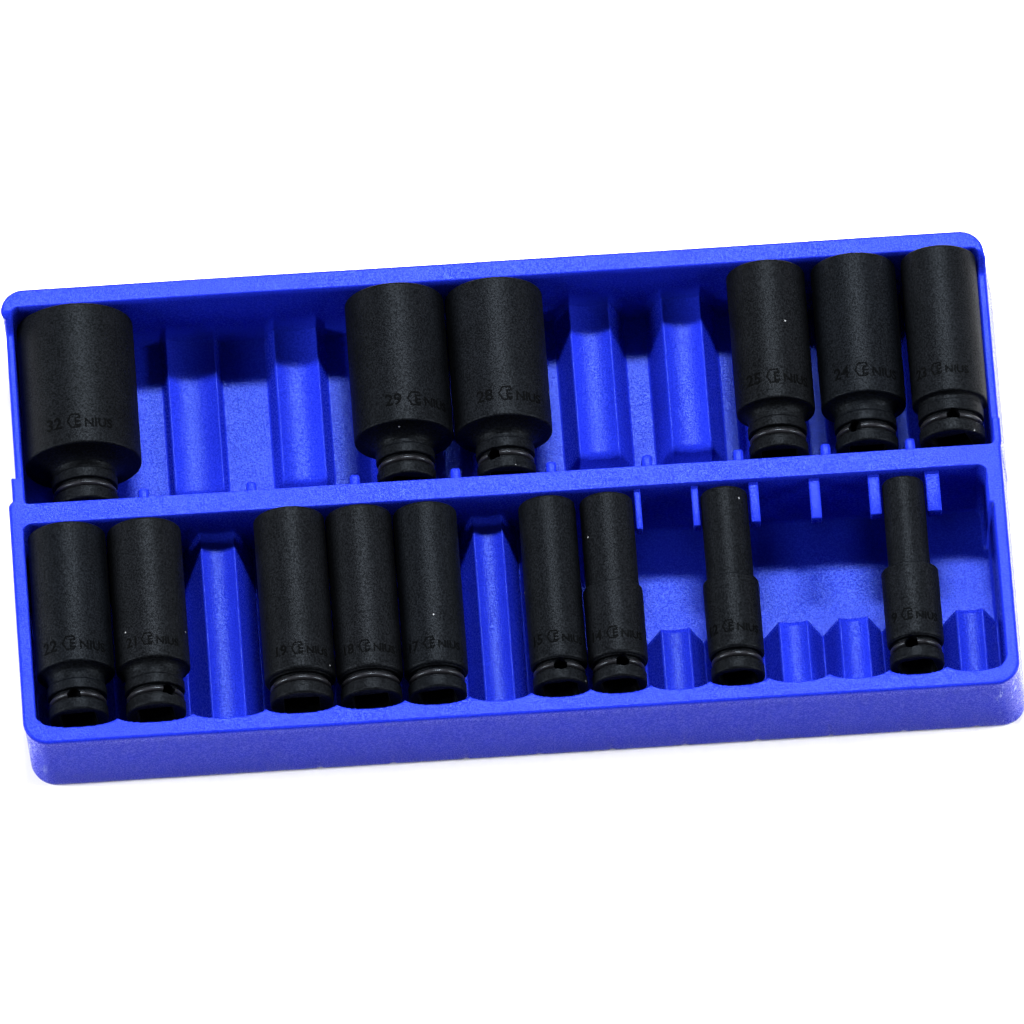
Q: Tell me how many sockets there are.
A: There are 15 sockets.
